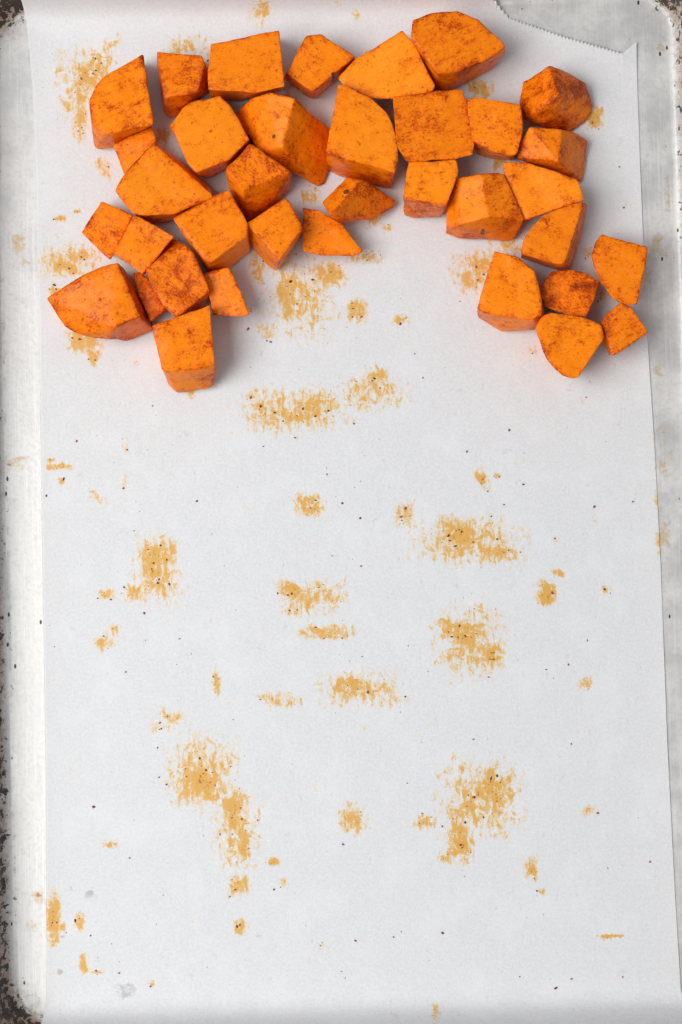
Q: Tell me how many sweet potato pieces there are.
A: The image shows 36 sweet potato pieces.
